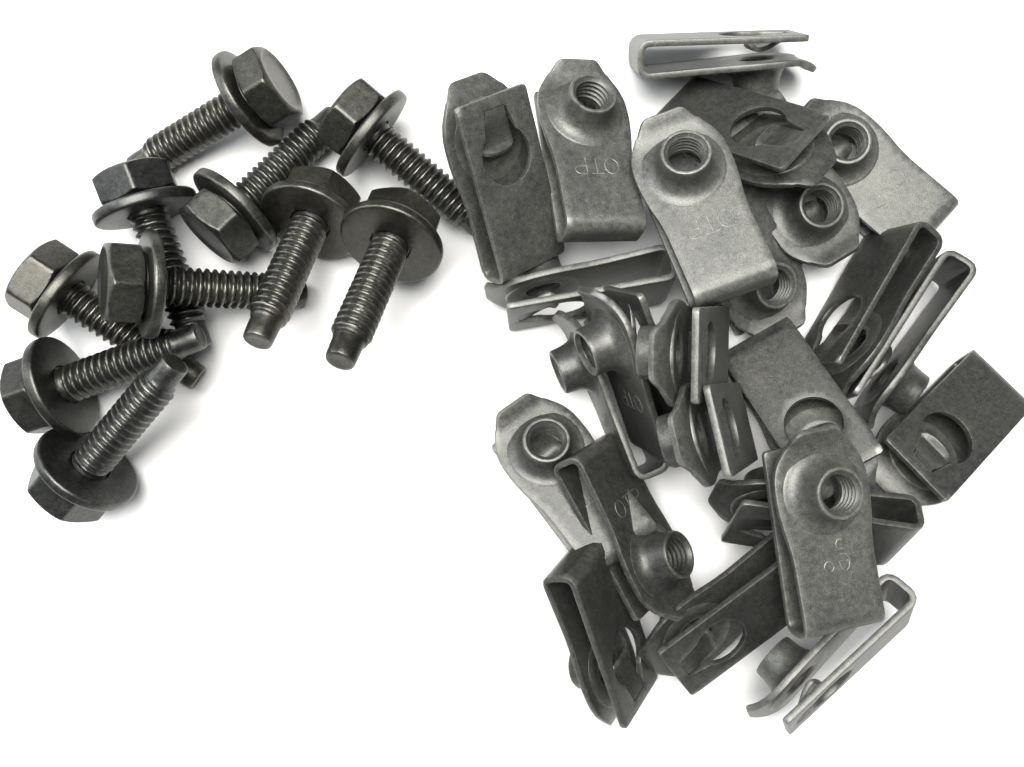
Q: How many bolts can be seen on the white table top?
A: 10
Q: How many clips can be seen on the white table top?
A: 24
